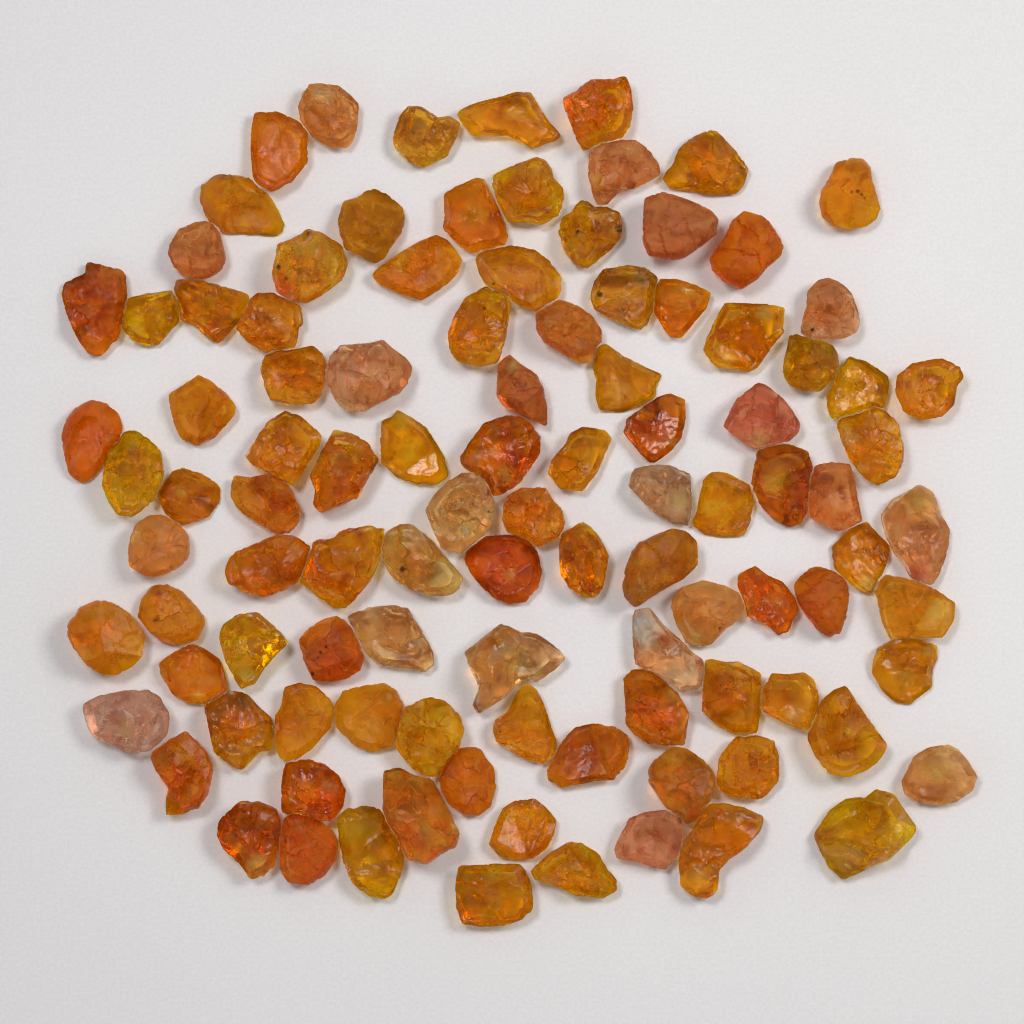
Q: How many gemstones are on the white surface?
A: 104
